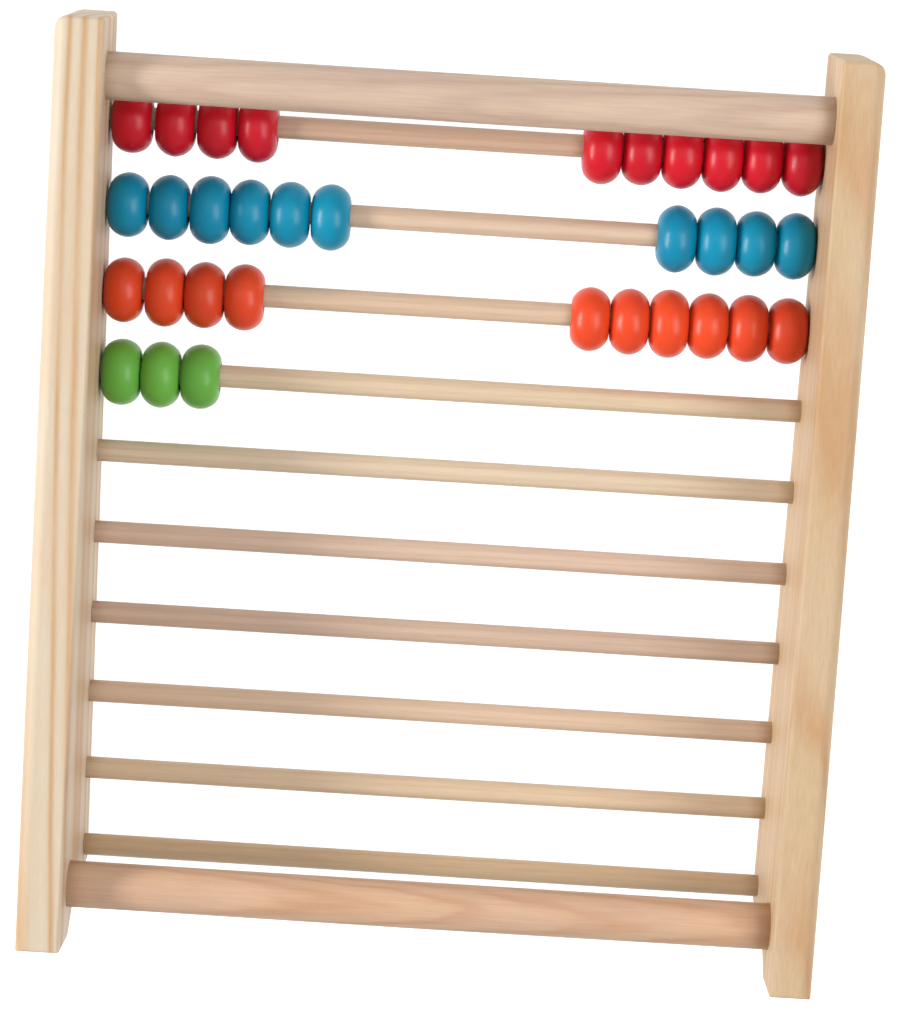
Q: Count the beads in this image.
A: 33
